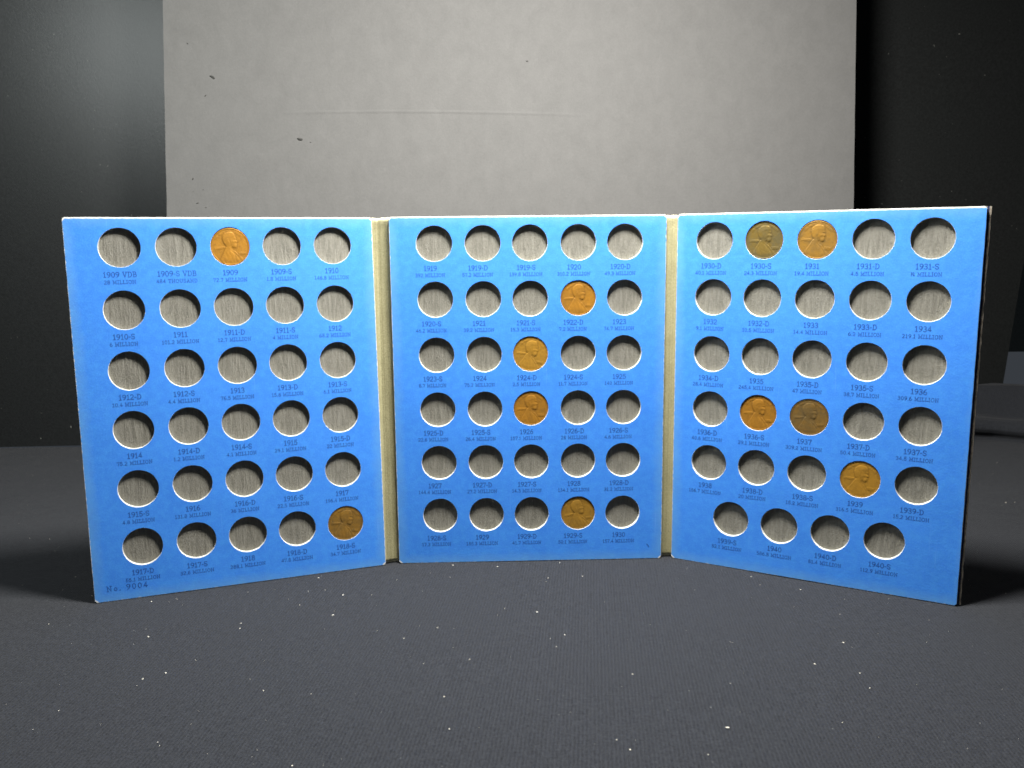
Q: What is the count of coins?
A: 11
